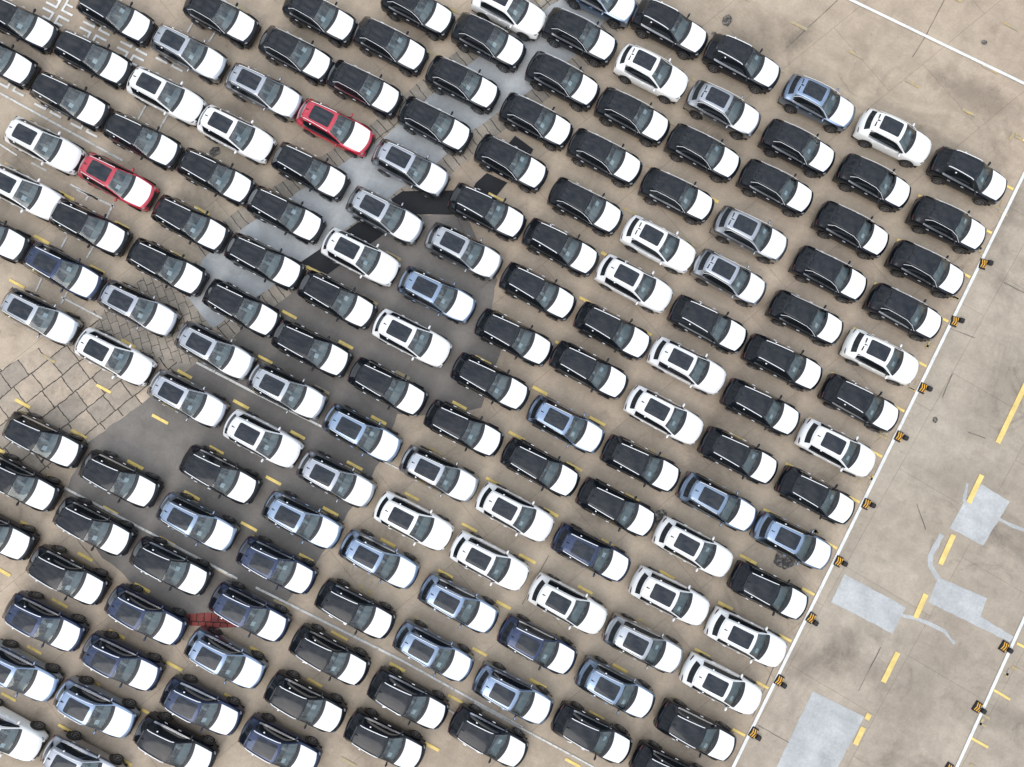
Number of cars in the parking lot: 156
